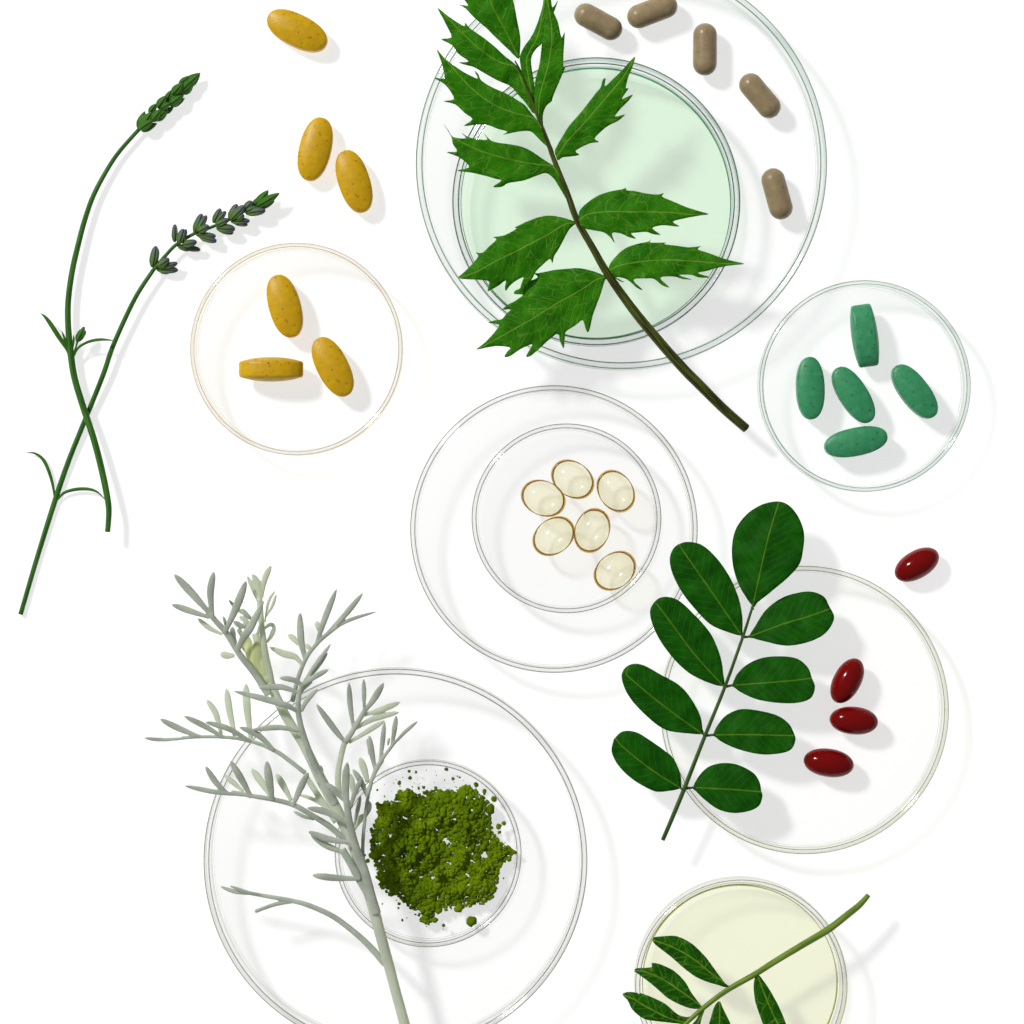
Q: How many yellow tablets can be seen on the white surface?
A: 6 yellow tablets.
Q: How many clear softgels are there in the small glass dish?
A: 6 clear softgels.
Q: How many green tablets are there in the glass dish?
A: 5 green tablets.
